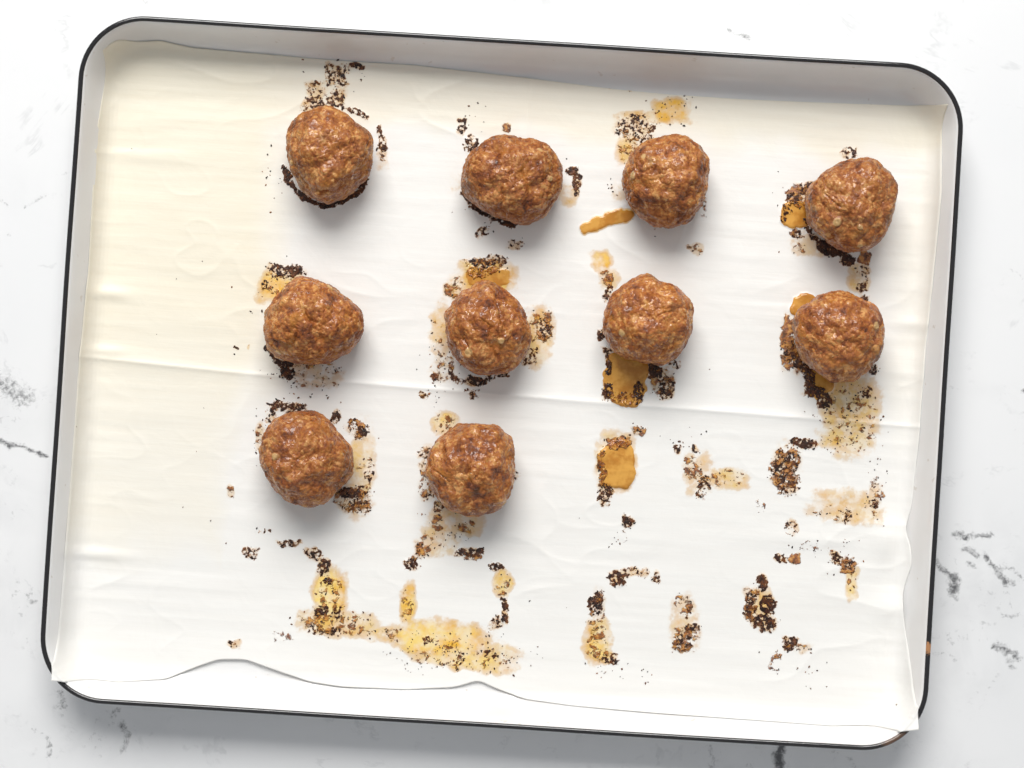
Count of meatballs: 10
